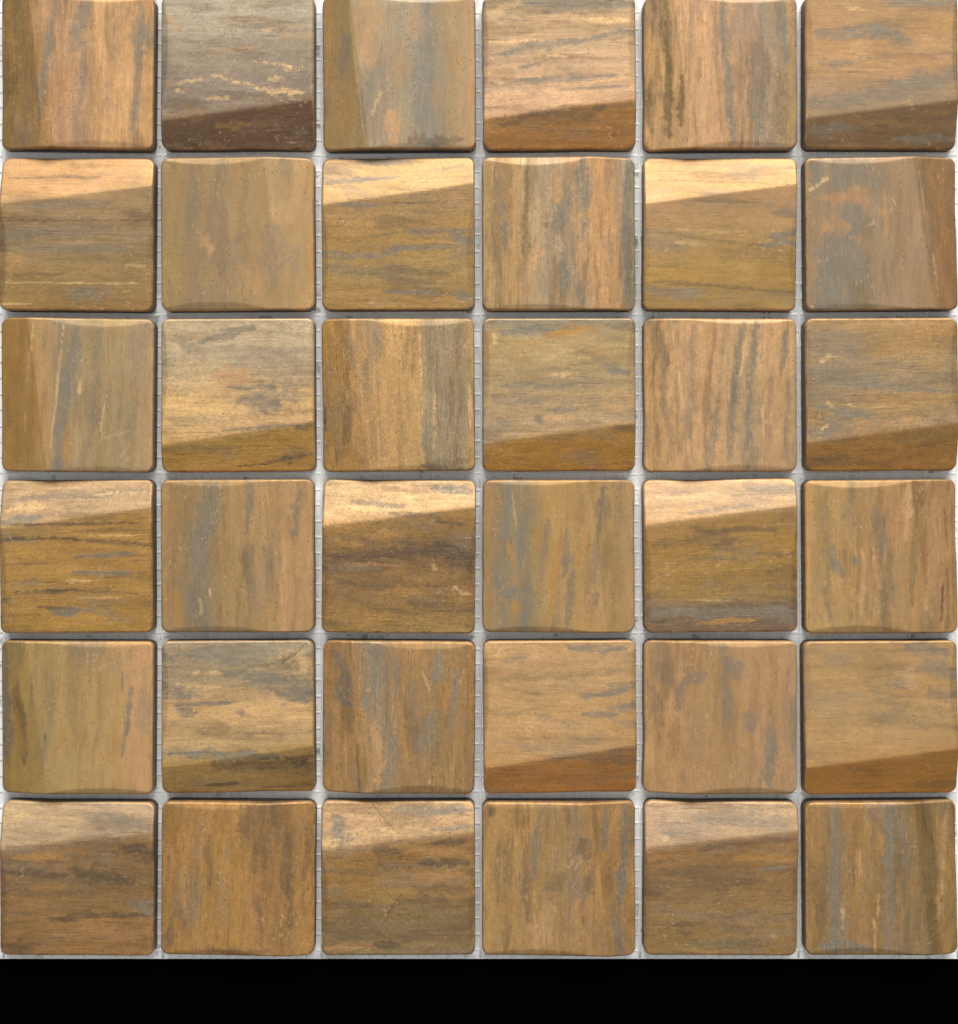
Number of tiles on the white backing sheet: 36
